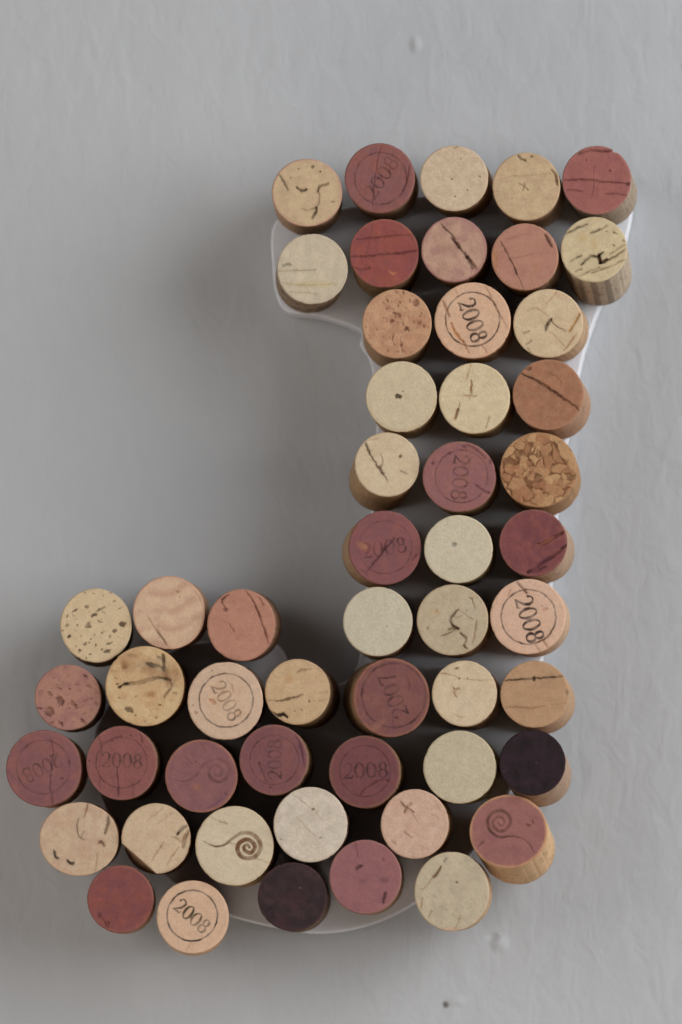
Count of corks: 53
